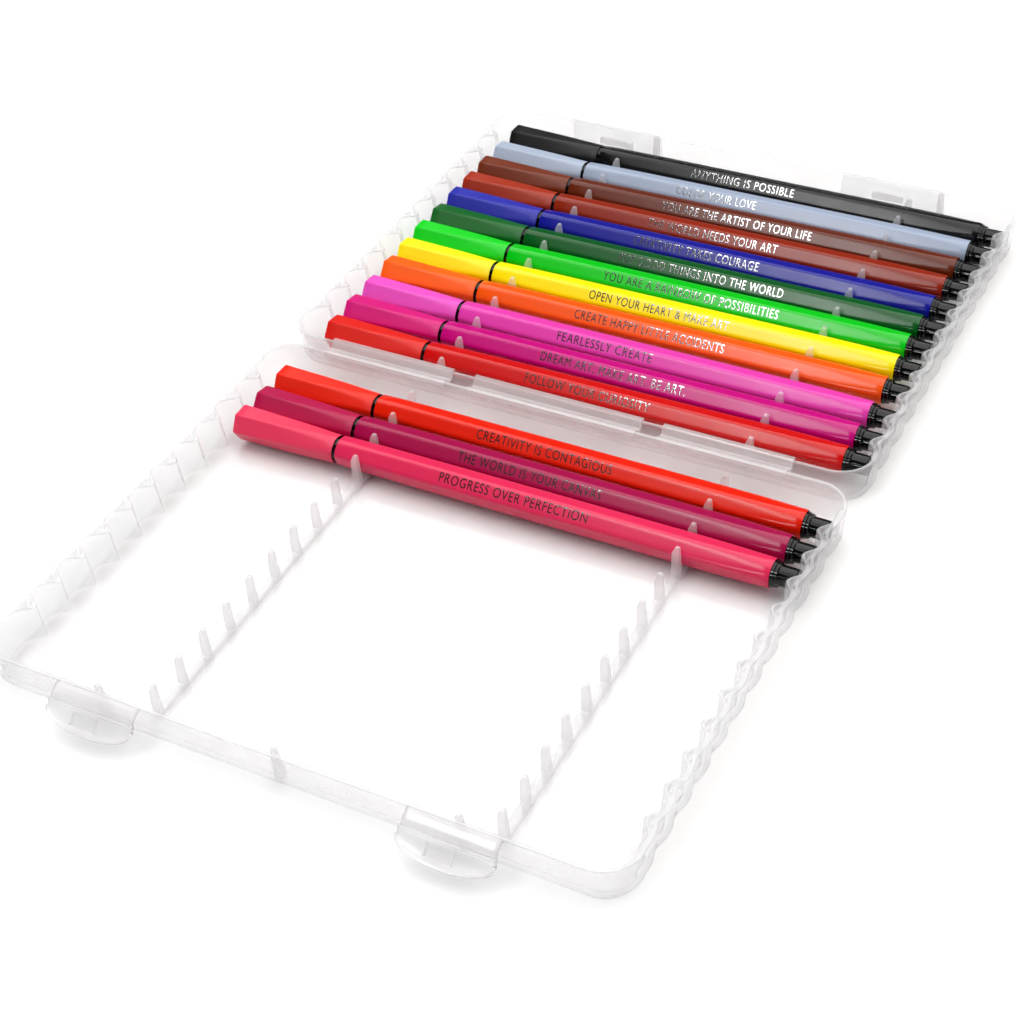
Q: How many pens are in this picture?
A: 15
